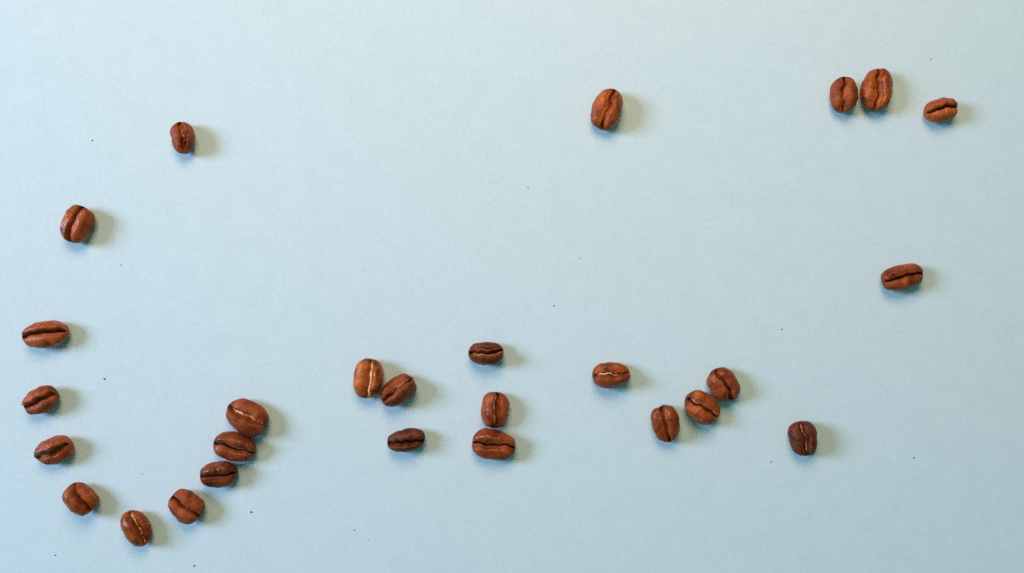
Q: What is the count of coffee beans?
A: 27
